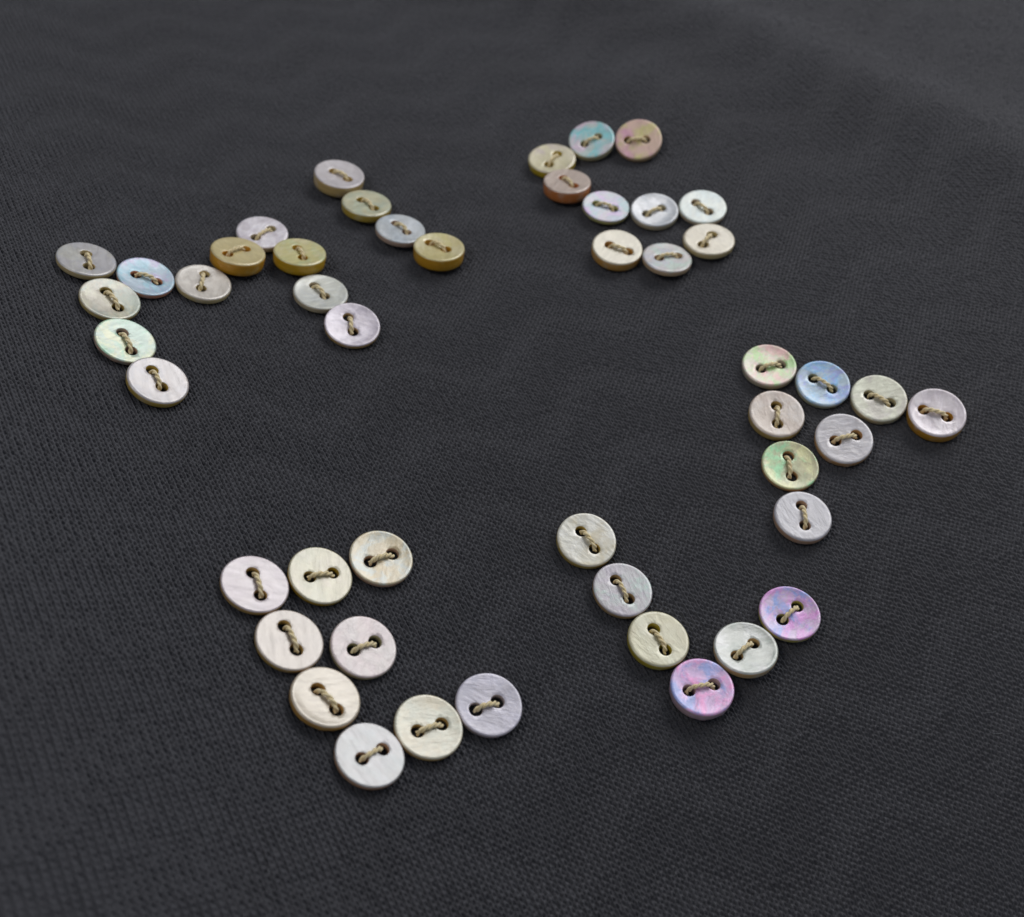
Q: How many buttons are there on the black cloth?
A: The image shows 48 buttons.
